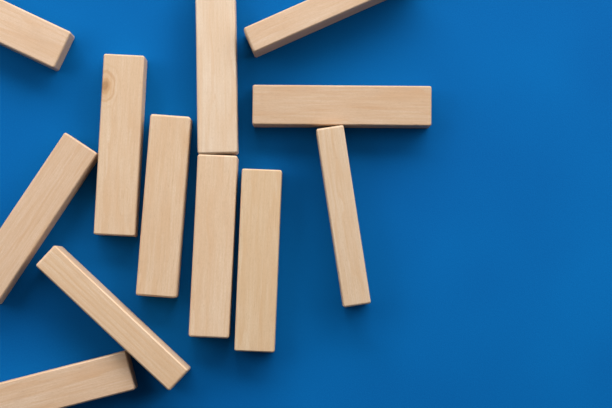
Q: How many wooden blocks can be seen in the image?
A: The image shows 12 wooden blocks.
